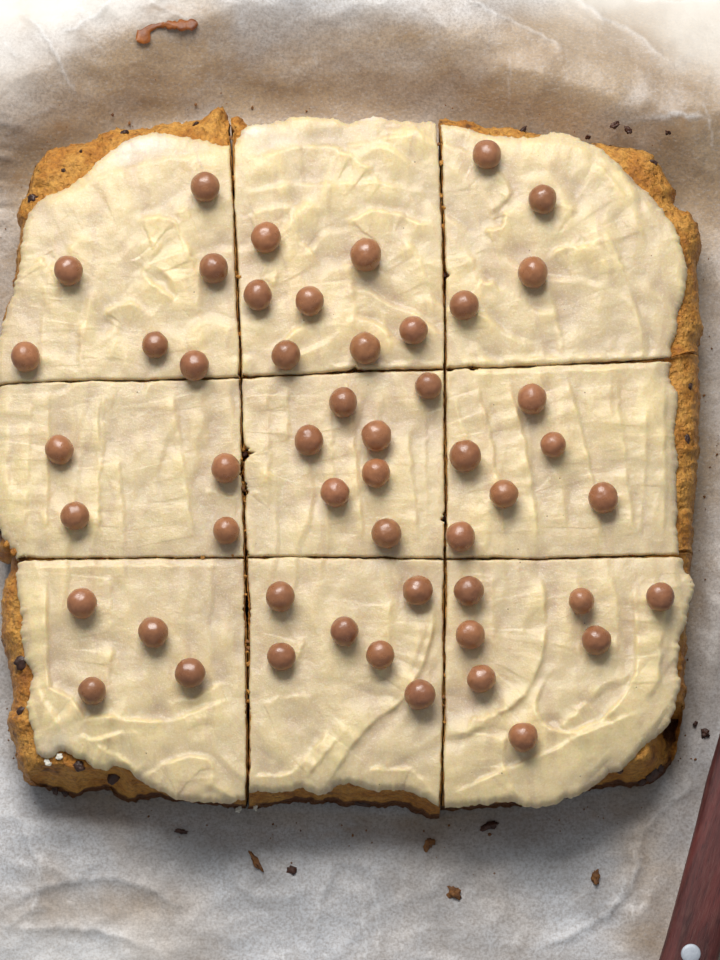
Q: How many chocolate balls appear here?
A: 51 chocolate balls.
